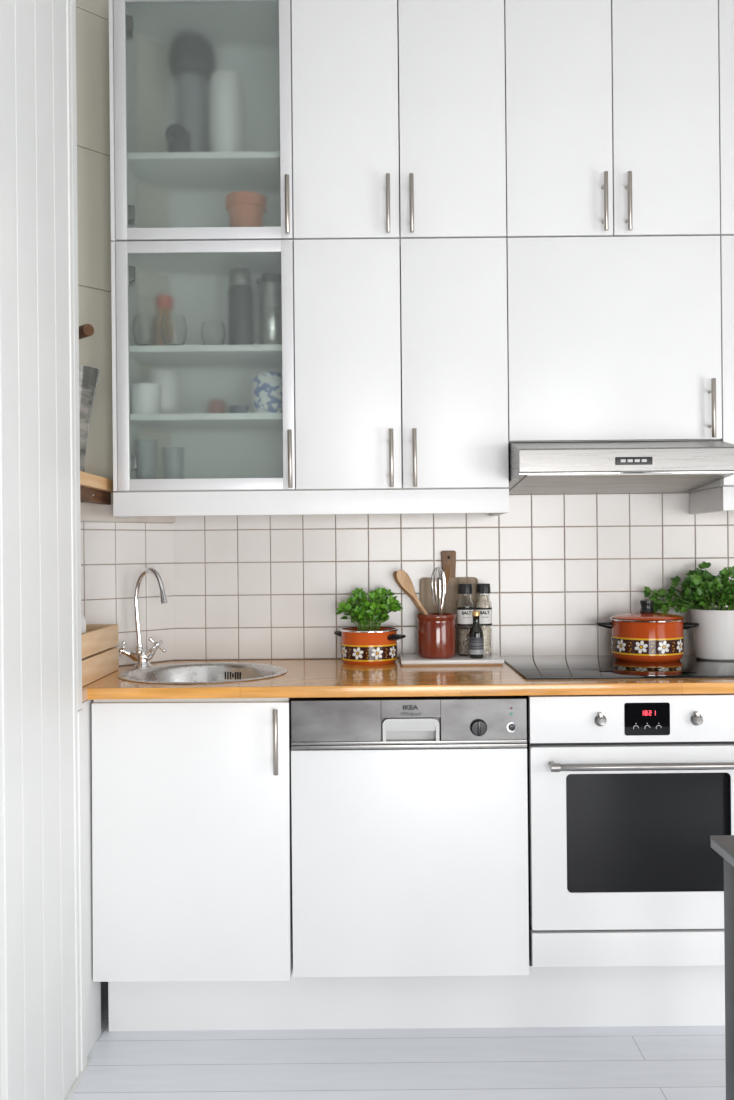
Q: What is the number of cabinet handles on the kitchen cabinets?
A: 10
